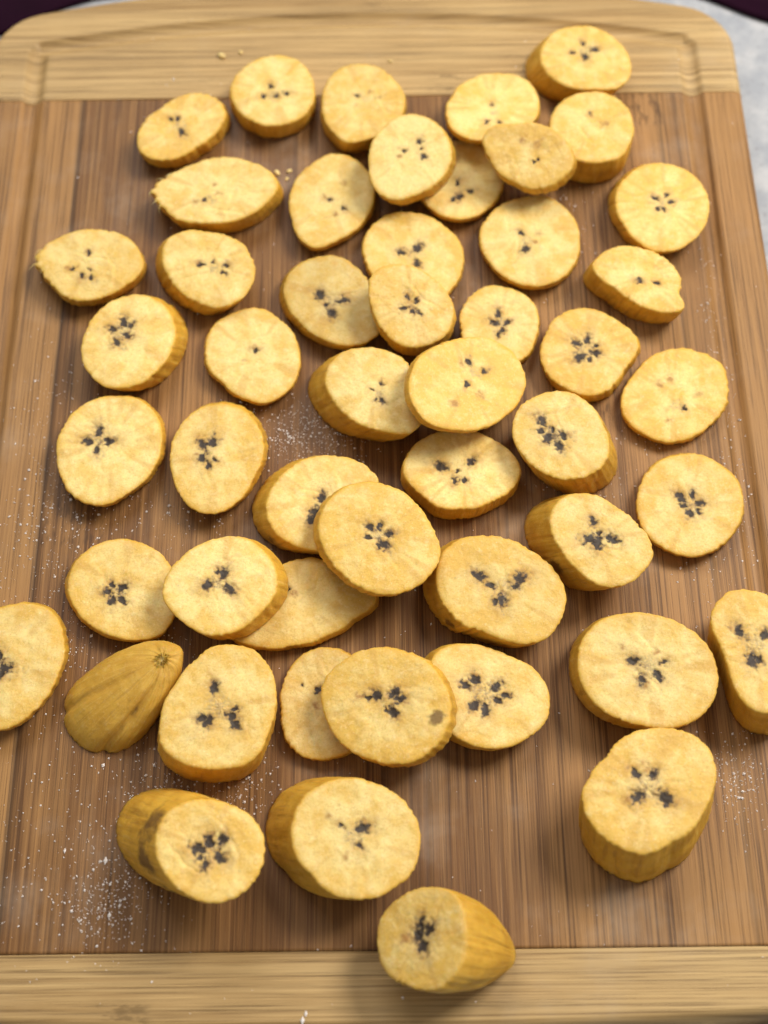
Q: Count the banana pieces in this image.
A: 50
